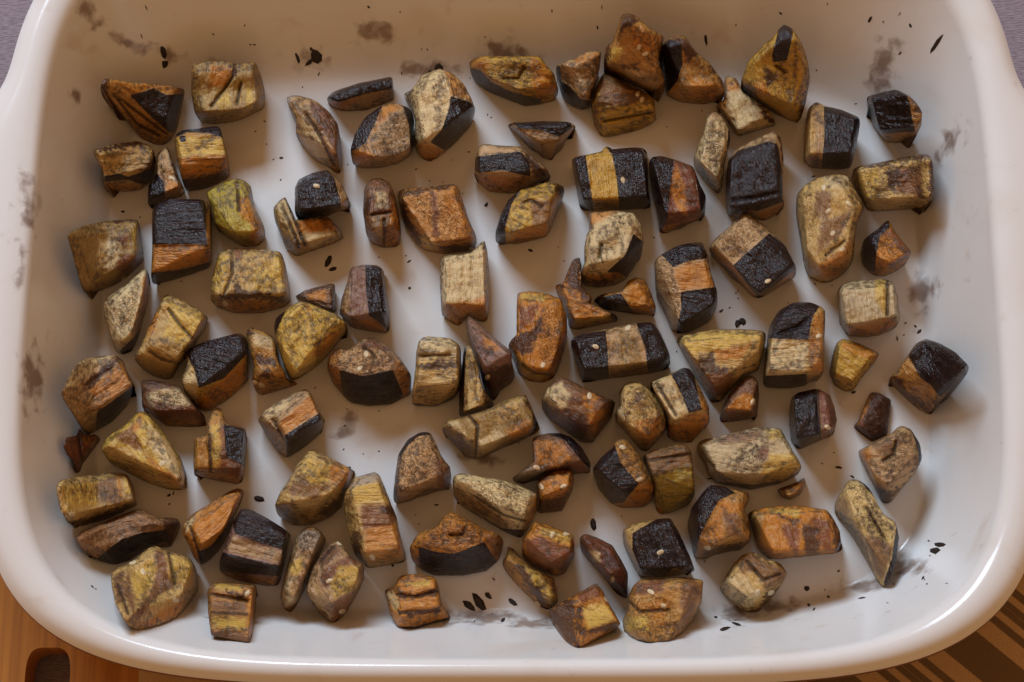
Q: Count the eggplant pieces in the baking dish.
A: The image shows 104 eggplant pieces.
